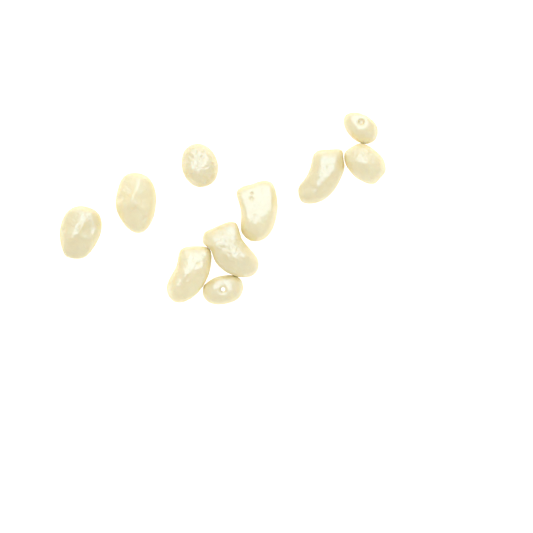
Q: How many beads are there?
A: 10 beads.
